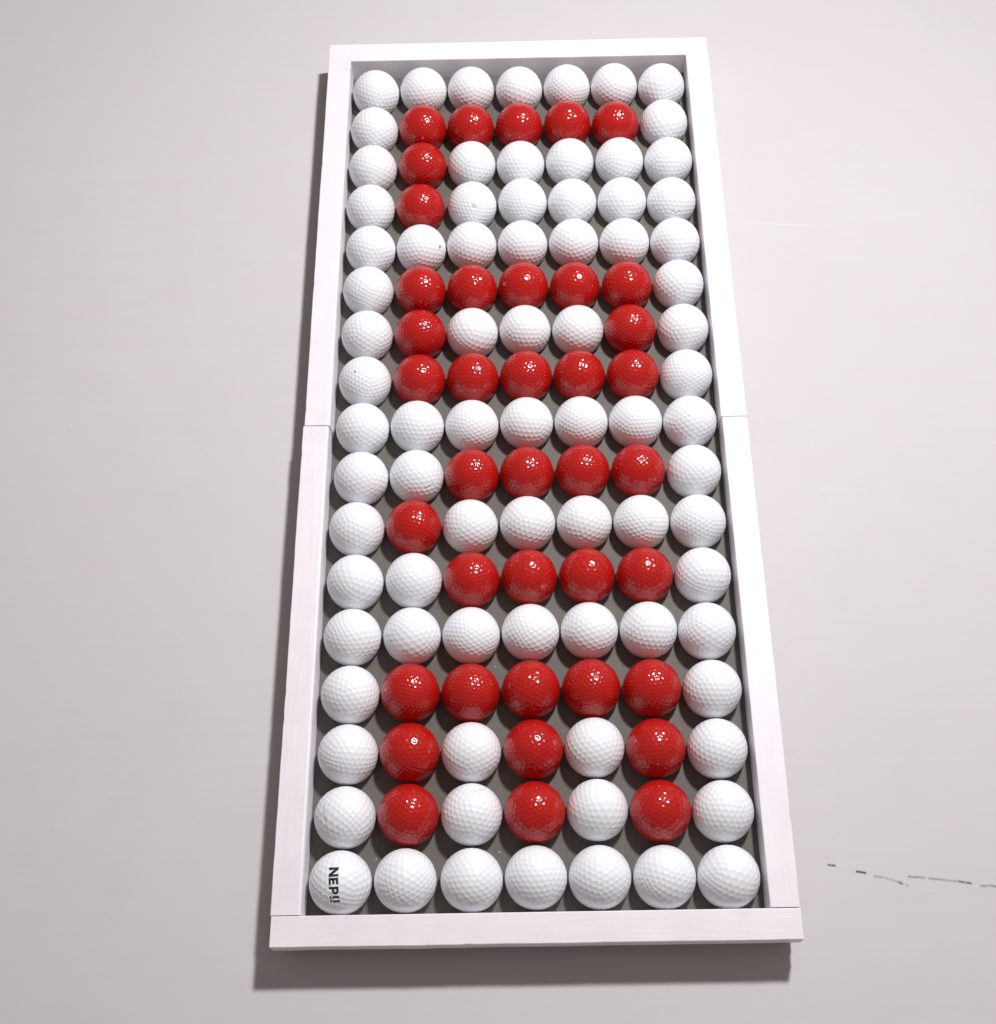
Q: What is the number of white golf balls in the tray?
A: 80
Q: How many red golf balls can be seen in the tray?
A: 39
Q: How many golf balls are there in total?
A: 119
